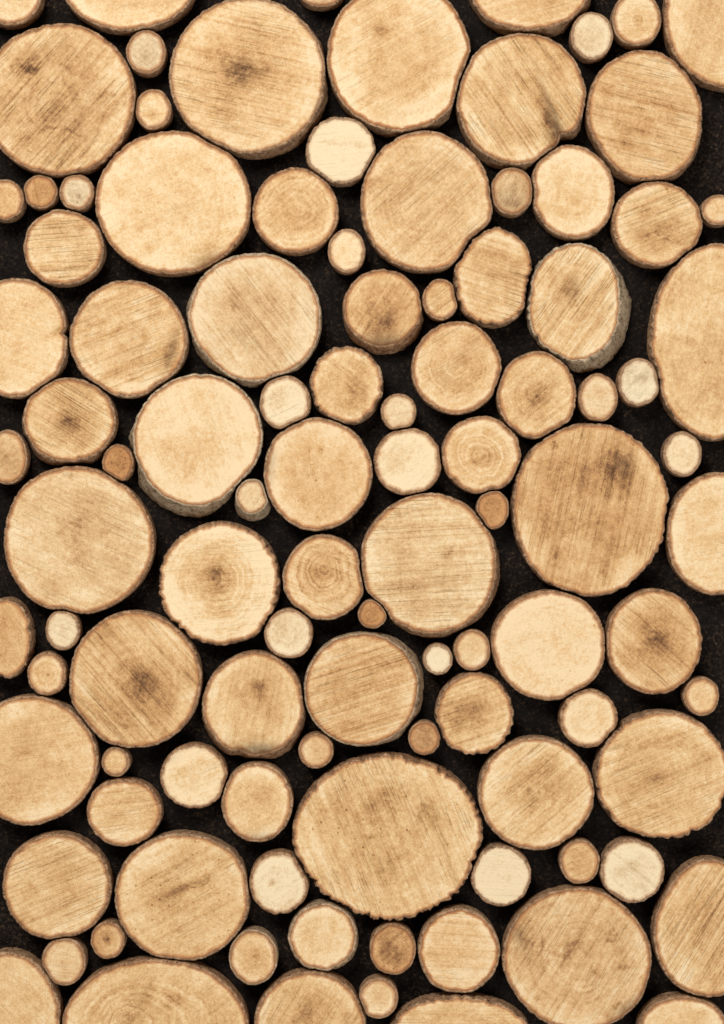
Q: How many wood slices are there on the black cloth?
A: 103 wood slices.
